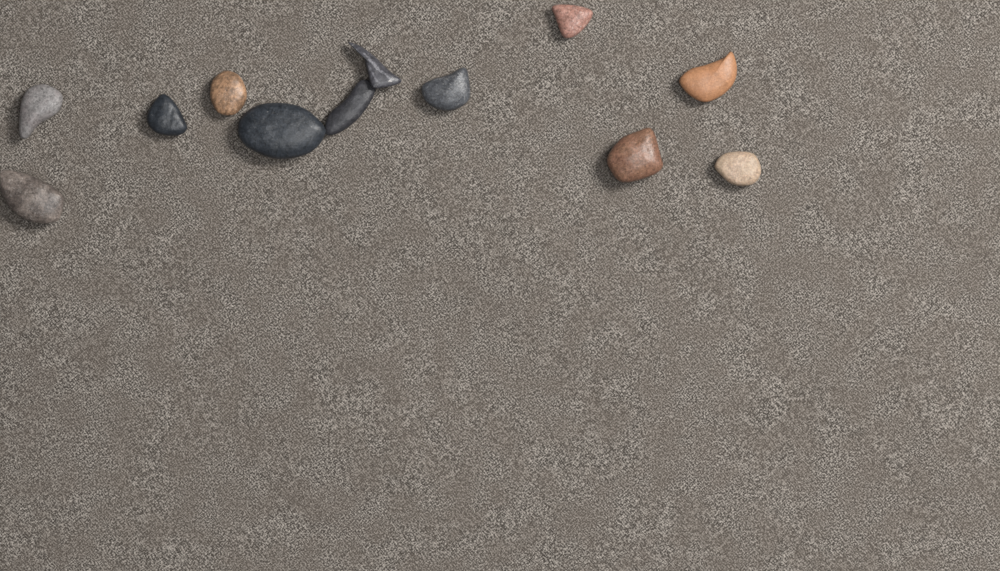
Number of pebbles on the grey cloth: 12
